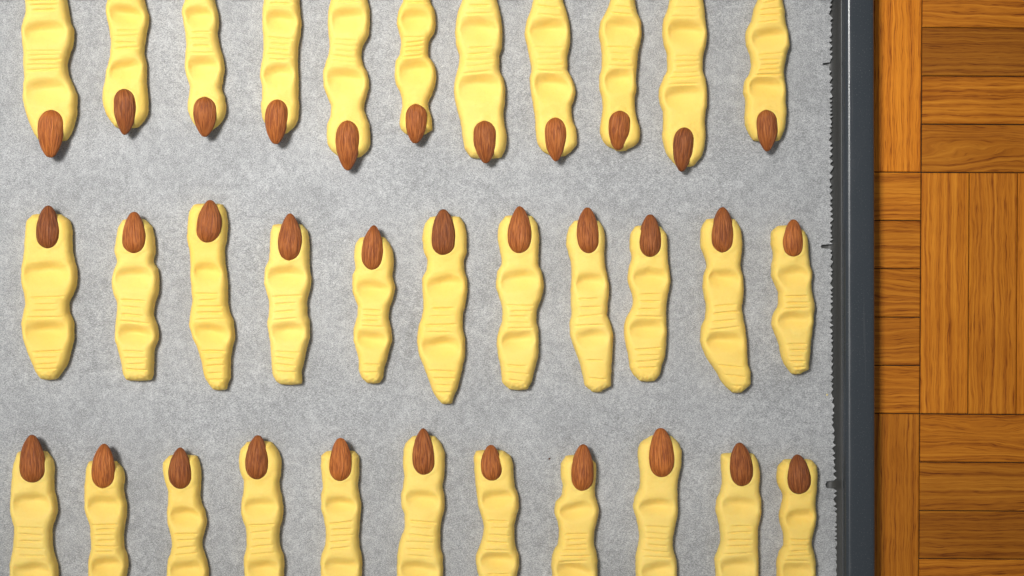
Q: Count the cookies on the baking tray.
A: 33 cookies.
